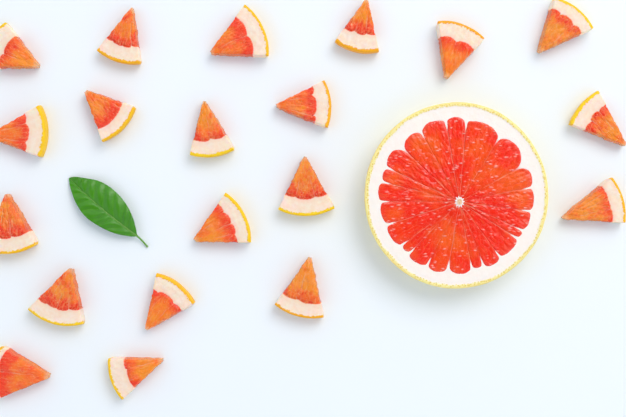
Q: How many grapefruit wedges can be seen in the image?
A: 20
